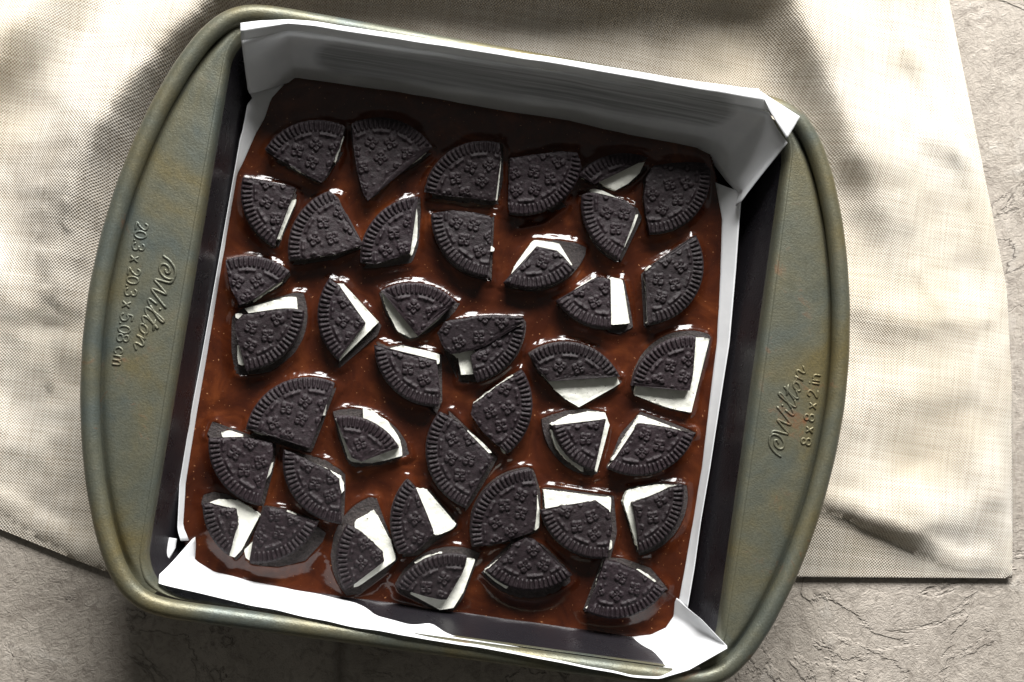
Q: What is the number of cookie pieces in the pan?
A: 40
